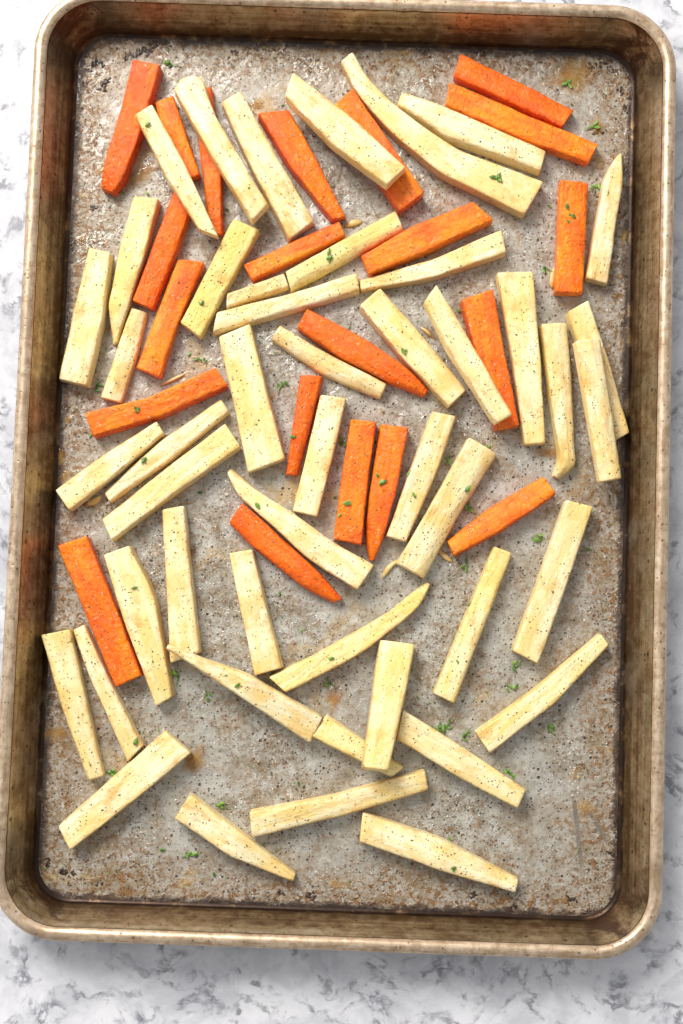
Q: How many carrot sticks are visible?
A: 21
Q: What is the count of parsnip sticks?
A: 47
